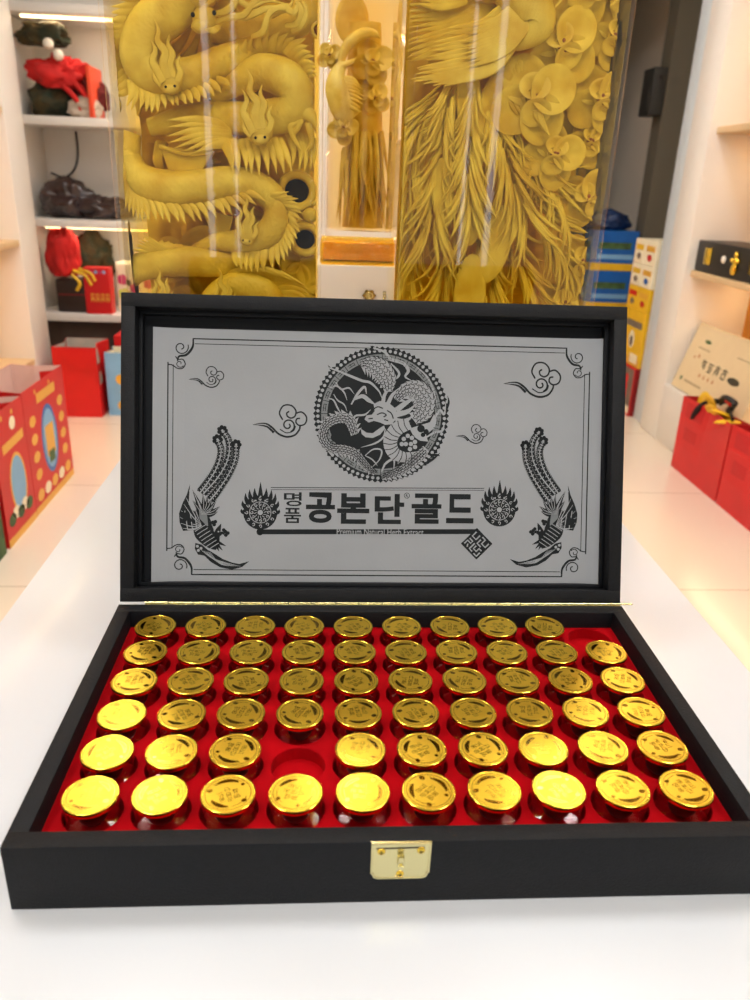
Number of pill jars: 58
